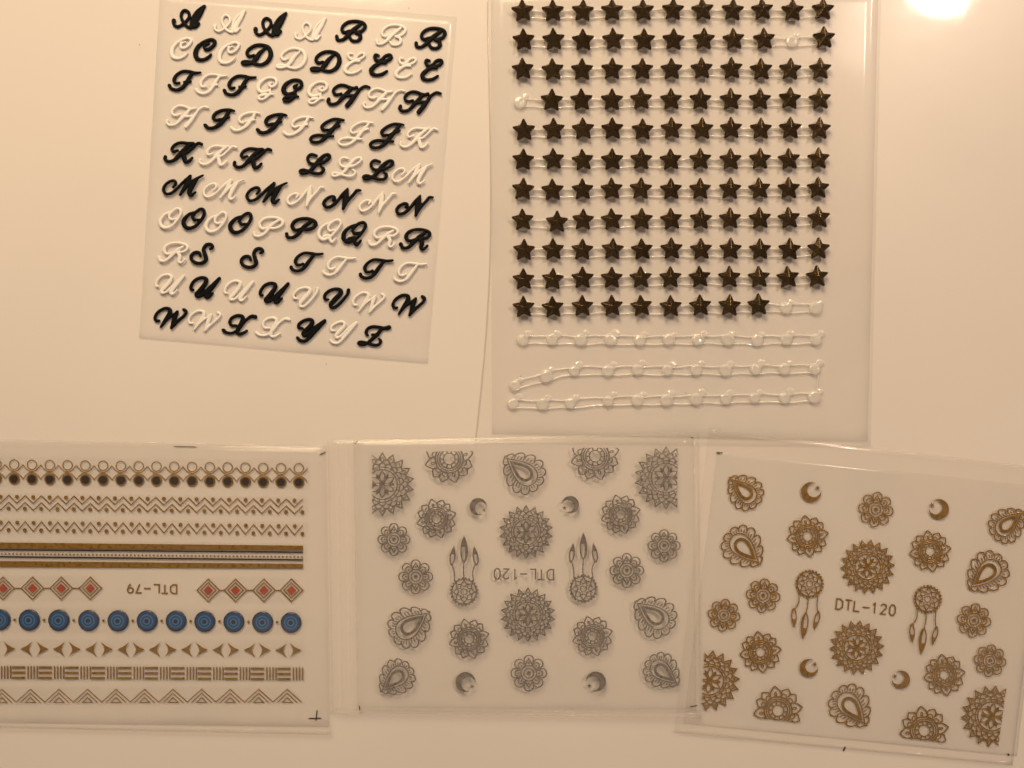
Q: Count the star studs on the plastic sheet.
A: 117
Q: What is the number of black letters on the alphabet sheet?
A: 43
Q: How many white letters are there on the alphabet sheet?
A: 38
